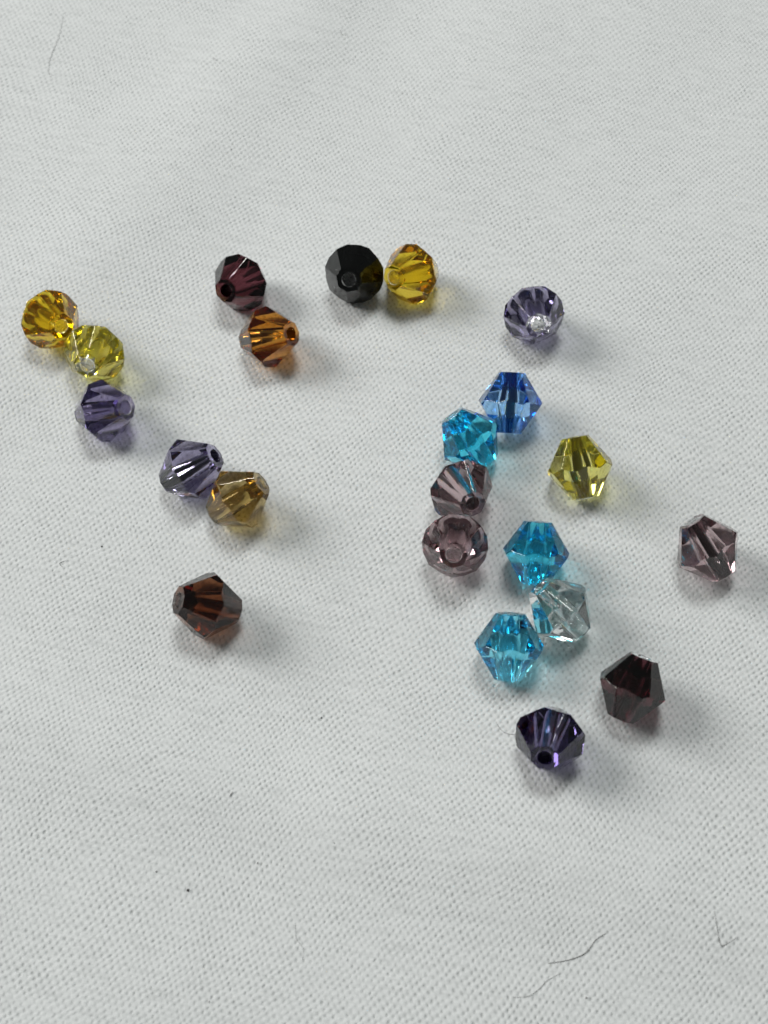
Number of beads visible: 22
